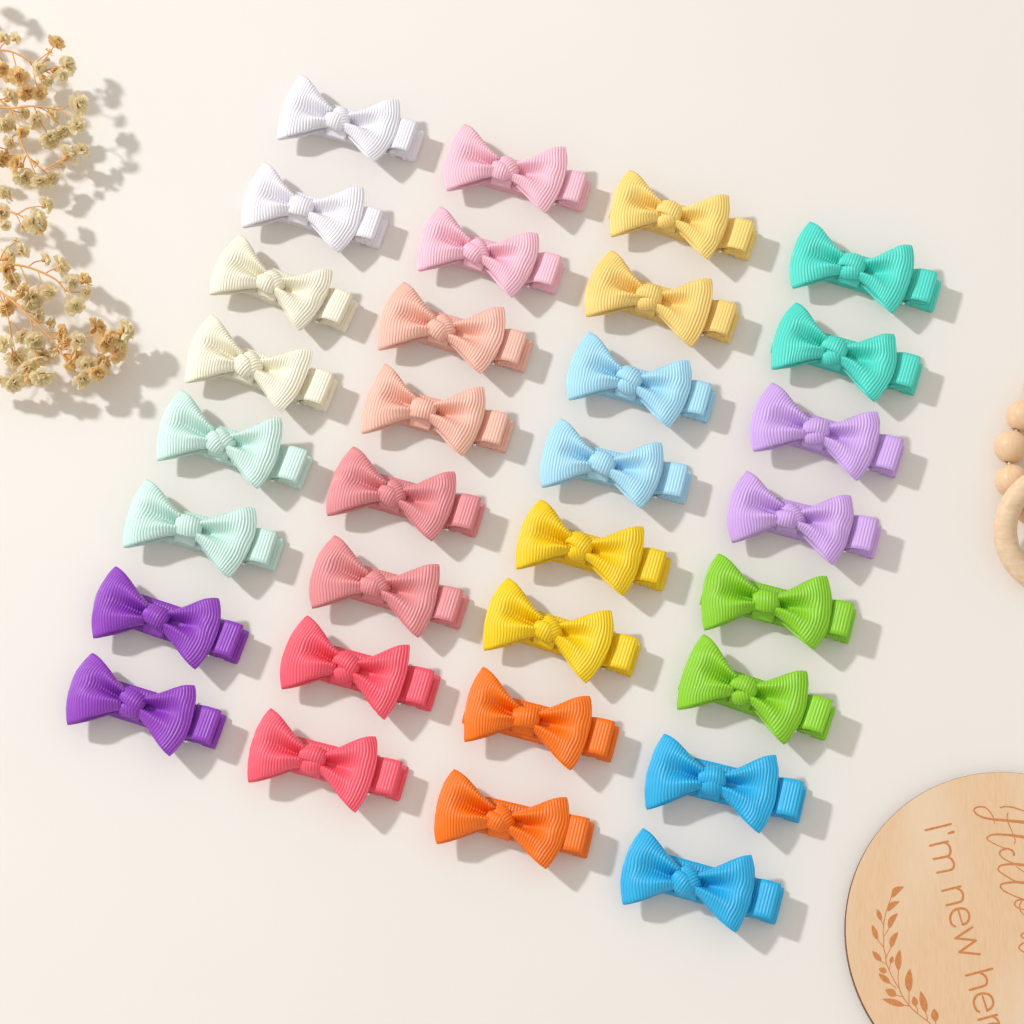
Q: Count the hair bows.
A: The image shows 32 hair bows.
